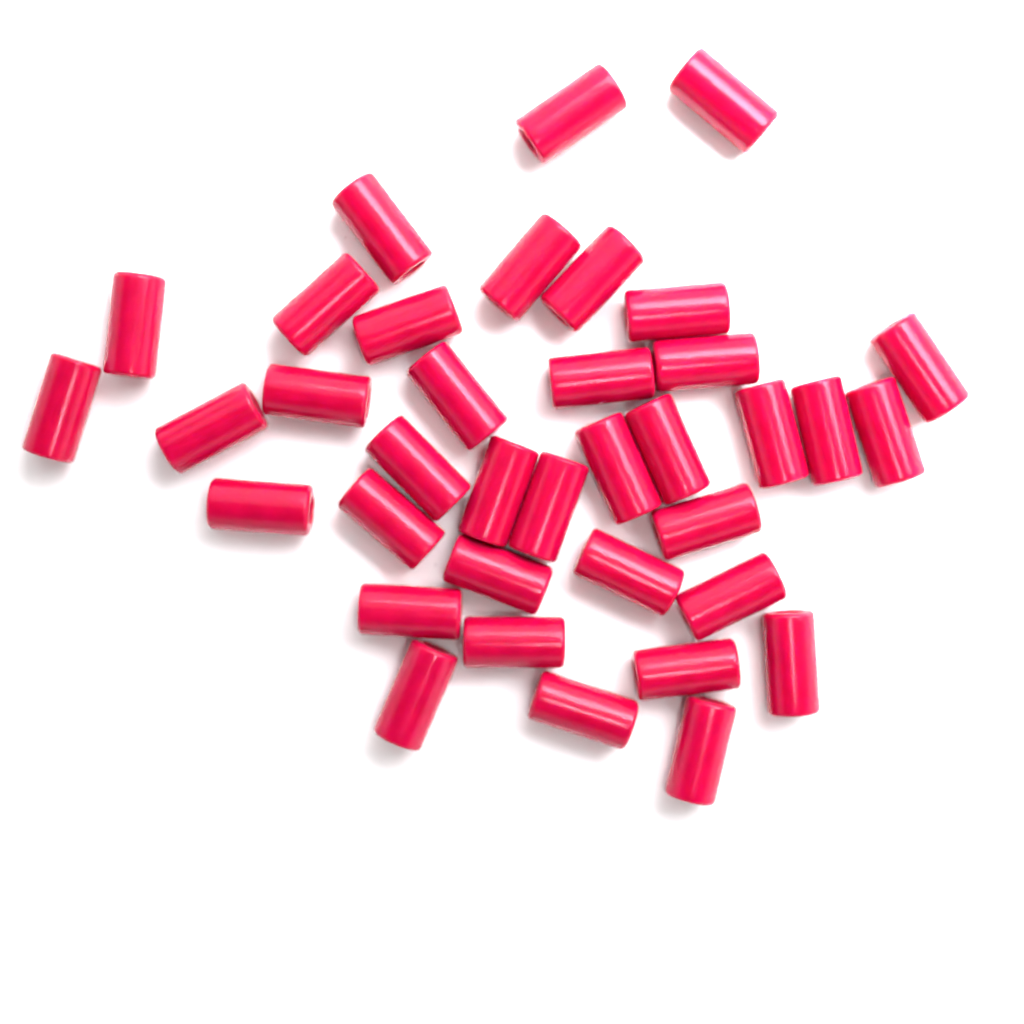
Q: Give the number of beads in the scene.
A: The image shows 37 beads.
